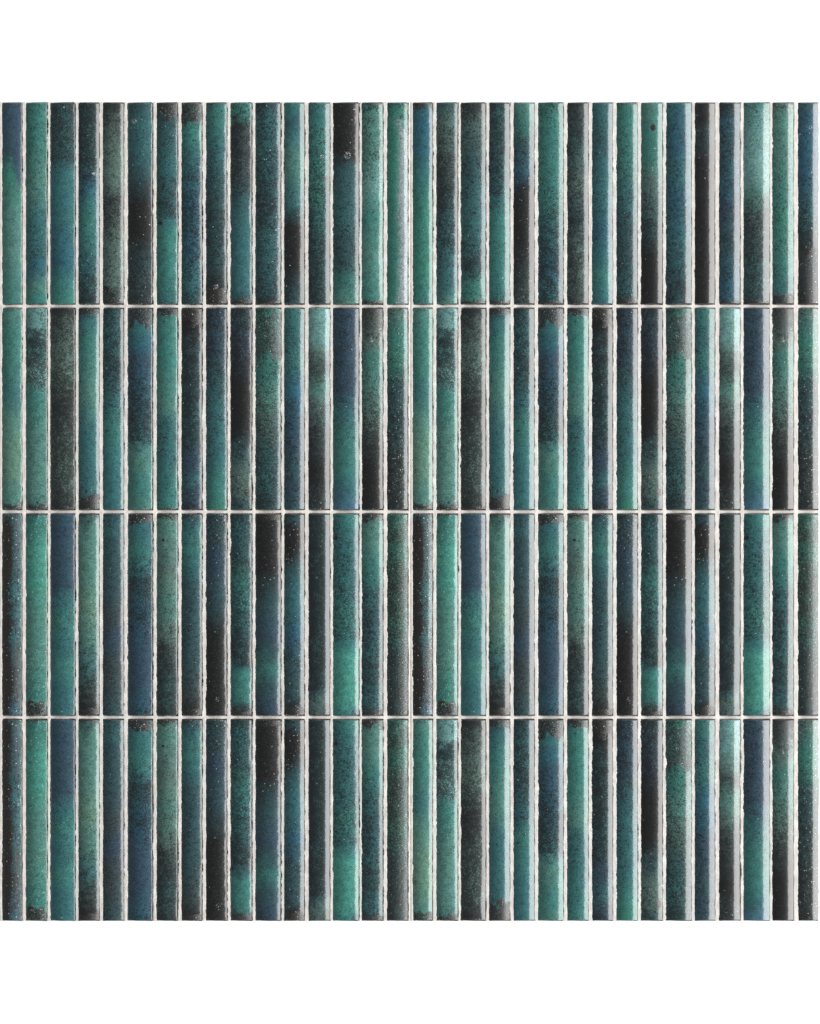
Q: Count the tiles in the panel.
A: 128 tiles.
